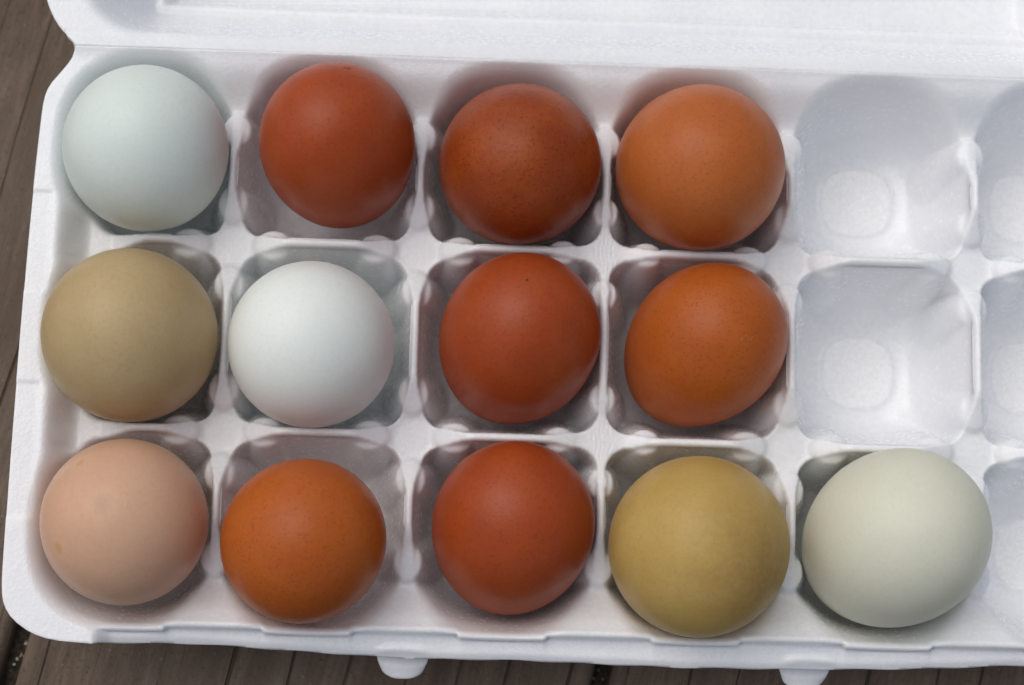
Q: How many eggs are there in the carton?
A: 13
